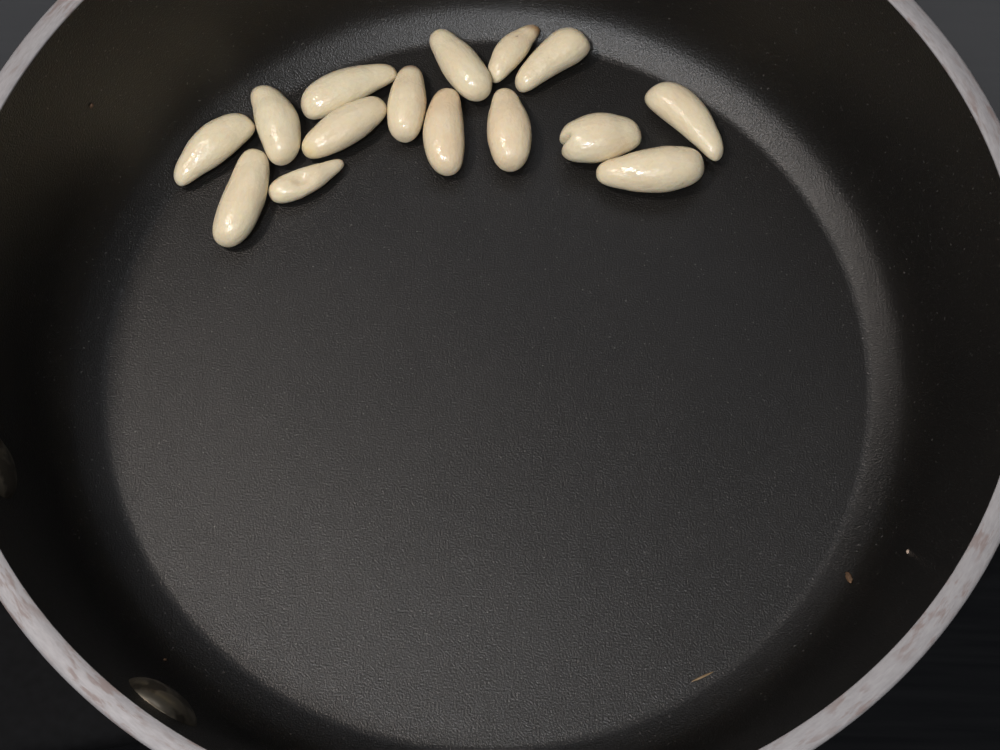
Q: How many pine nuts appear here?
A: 15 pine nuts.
